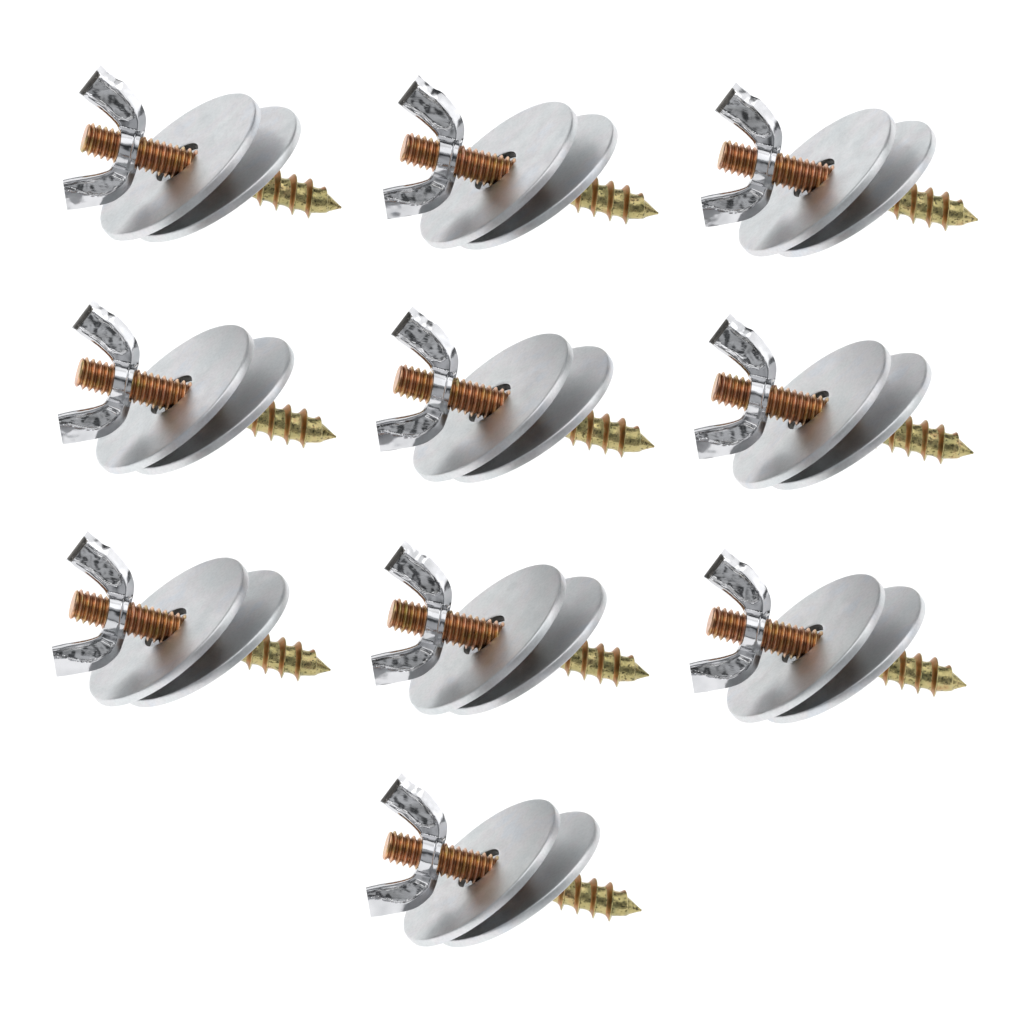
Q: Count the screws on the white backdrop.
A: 10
